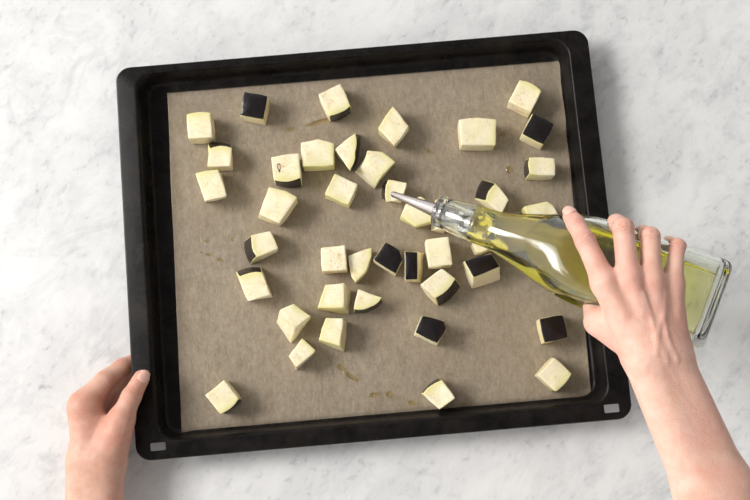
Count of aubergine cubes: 42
